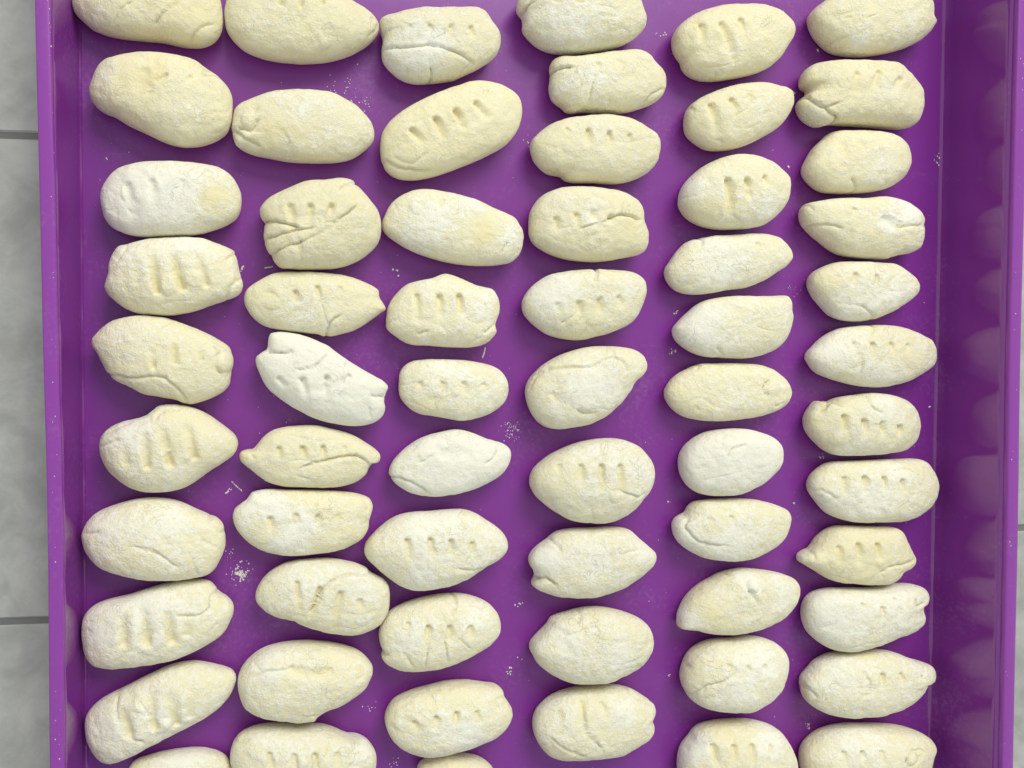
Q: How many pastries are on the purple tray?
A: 63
